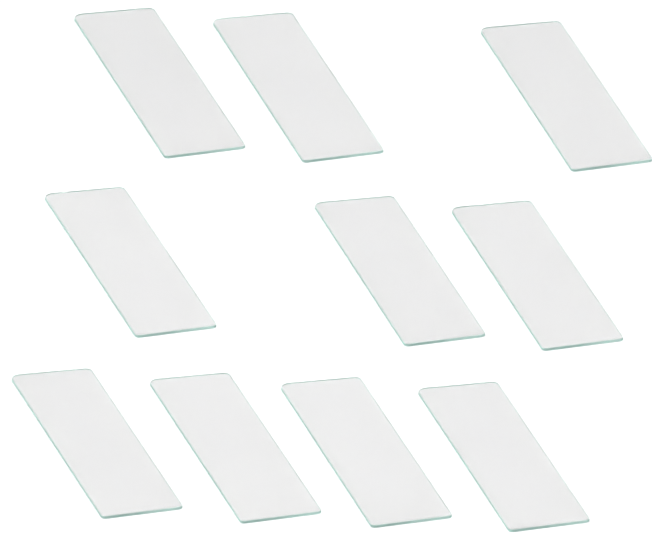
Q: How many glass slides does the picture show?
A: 10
